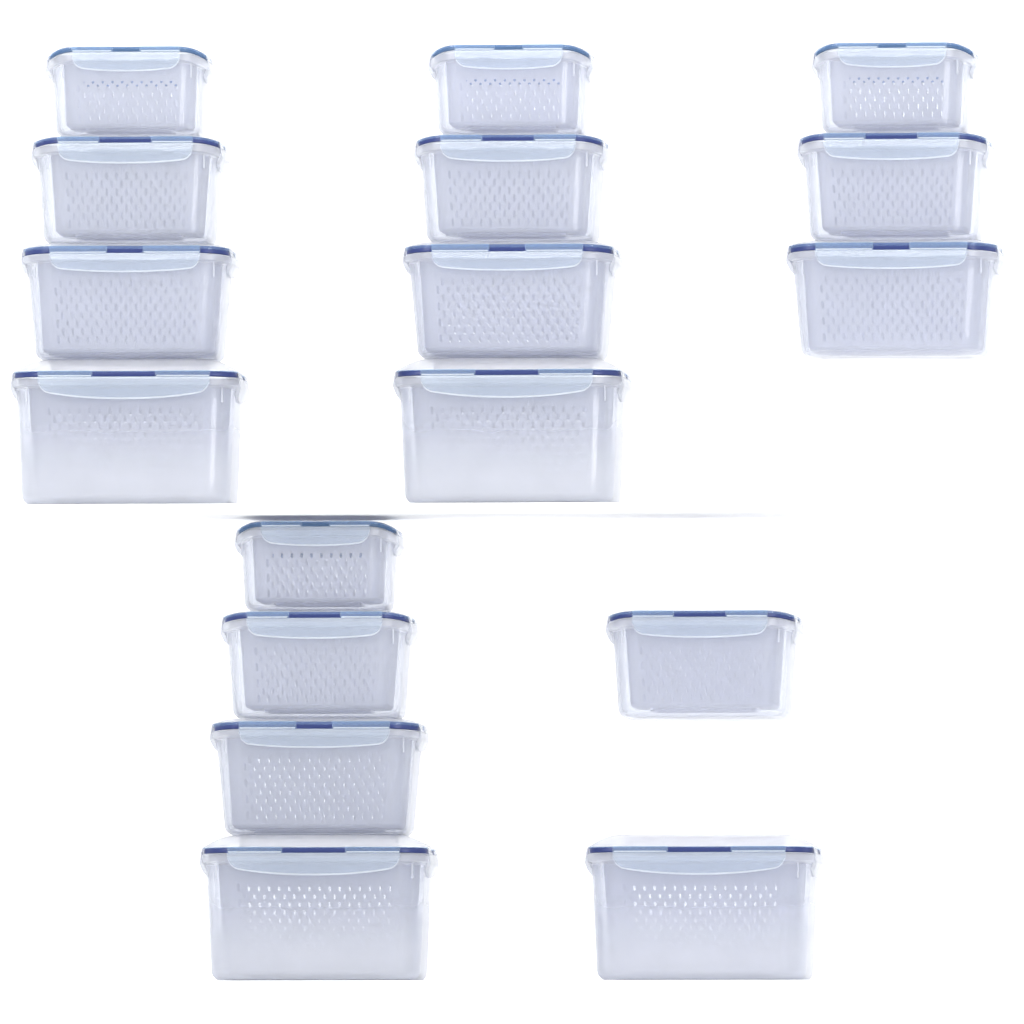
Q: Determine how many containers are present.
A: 17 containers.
